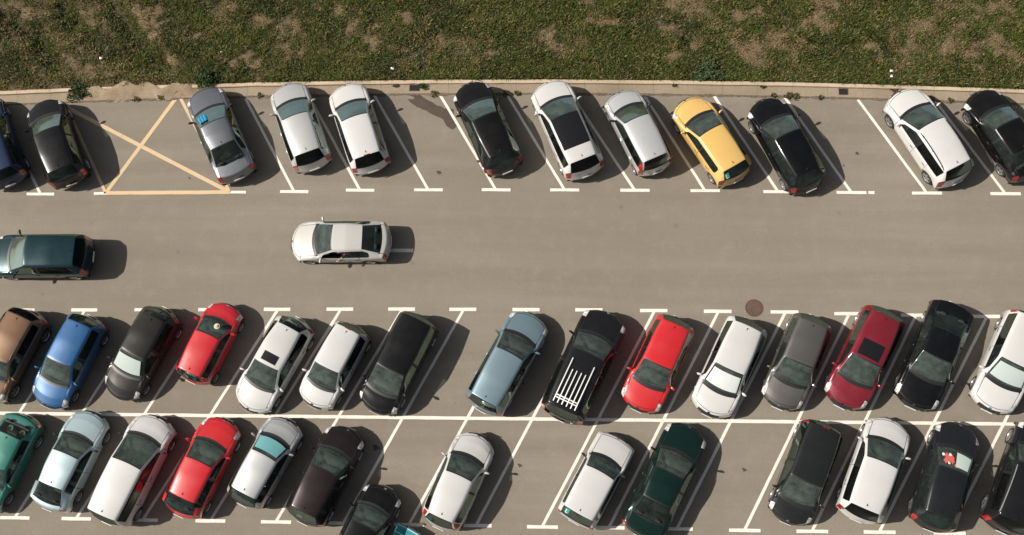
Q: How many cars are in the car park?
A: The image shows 43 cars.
